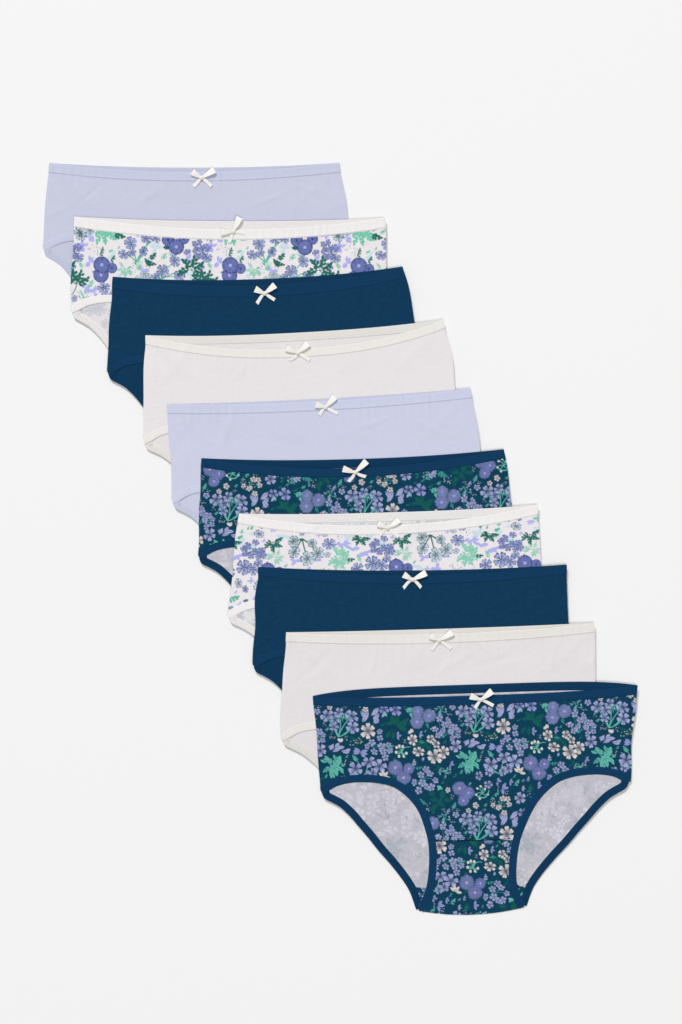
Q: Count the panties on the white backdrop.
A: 10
